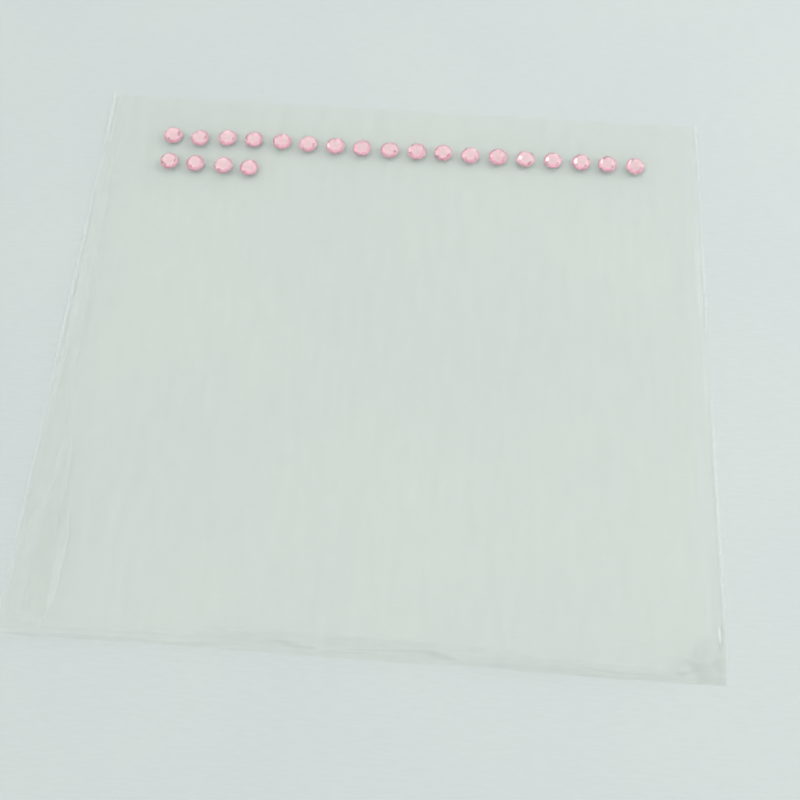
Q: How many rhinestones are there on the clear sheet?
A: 22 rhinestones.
